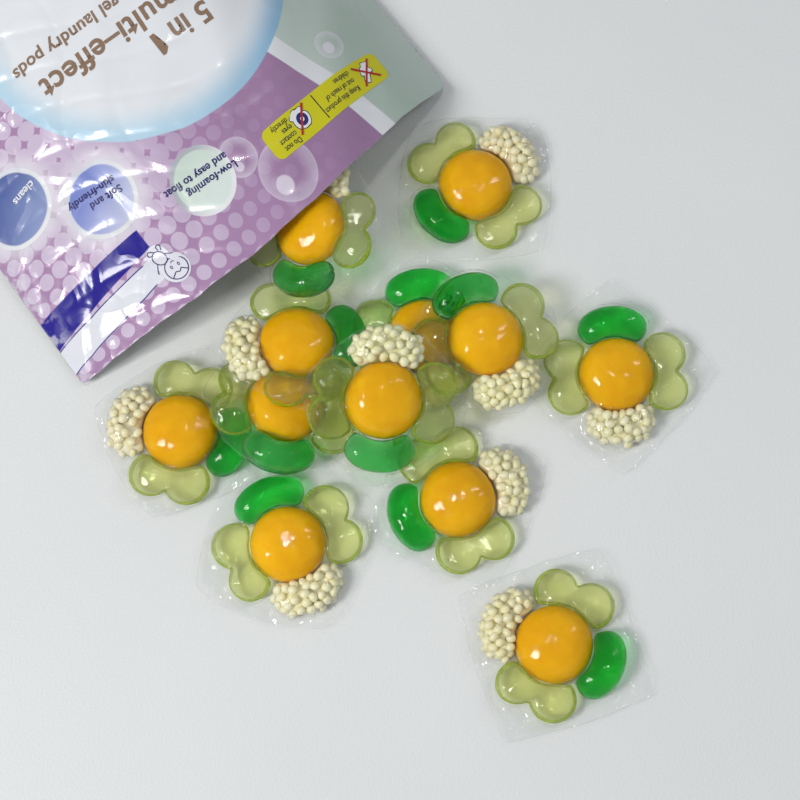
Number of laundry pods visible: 12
